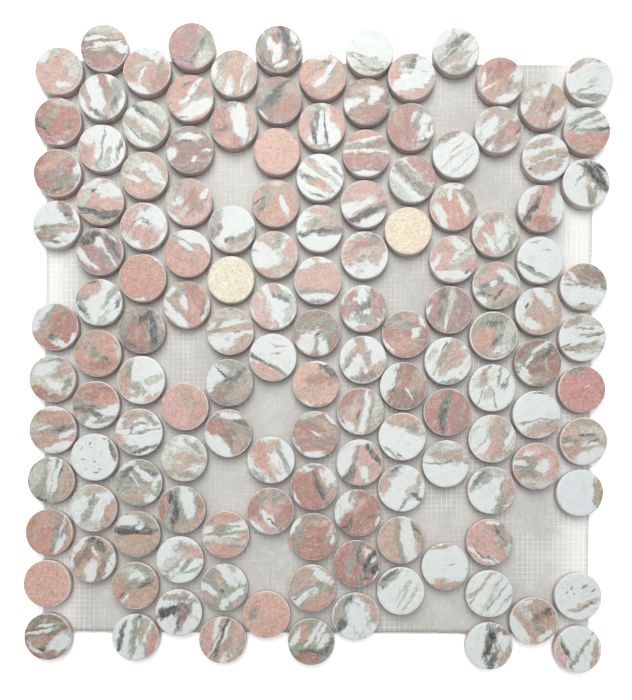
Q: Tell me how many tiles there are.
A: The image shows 138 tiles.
